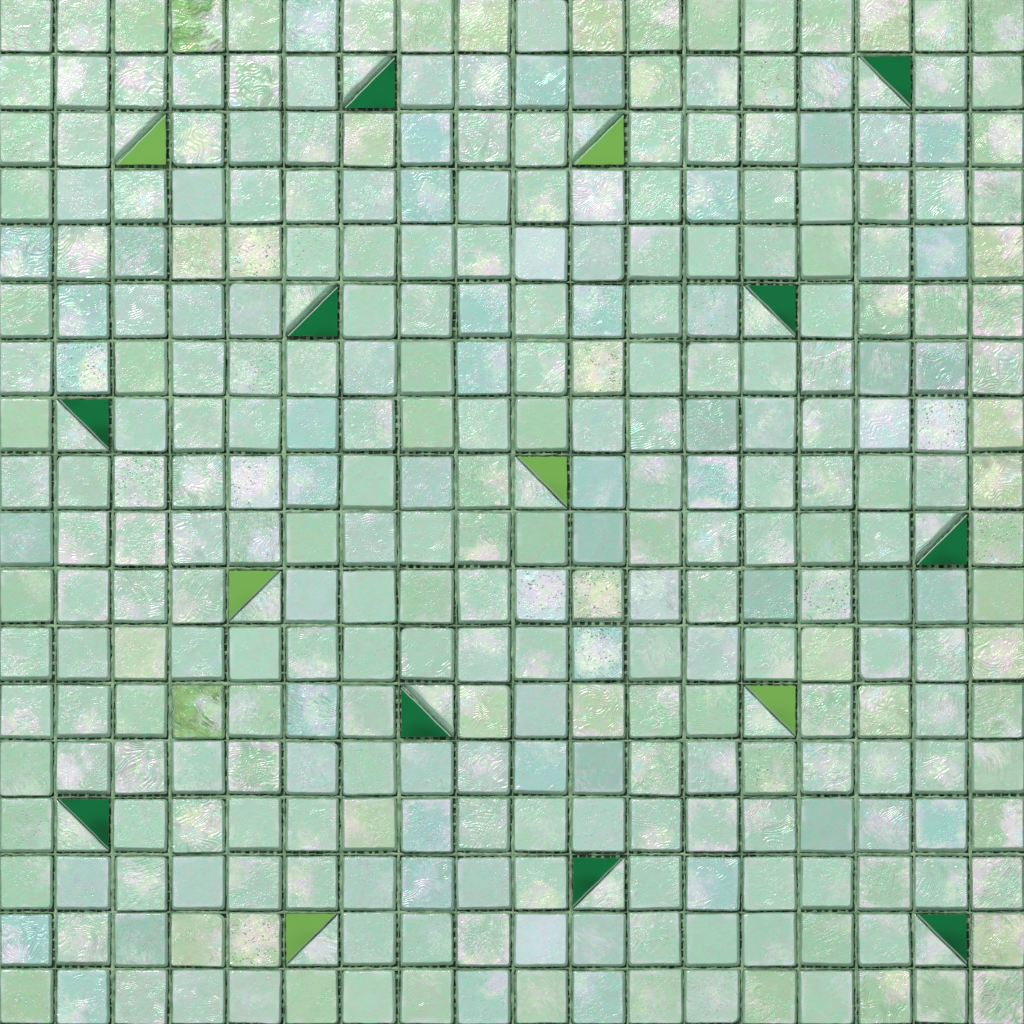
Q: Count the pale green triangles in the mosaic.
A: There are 16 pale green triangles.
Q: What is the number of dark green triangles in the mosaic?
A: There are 10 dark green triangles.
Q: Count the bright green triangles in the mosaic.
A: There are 6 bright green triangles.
